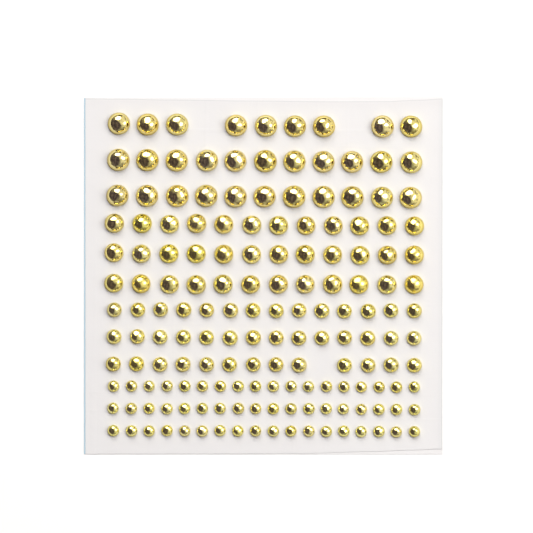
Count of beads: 162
